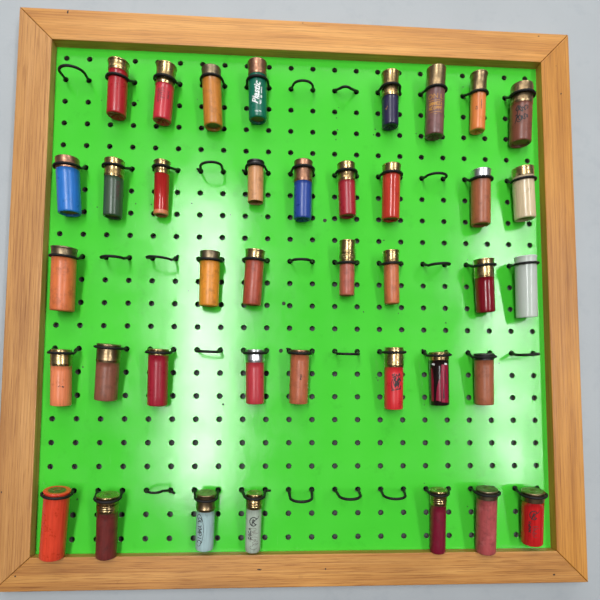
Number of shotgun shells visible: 39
